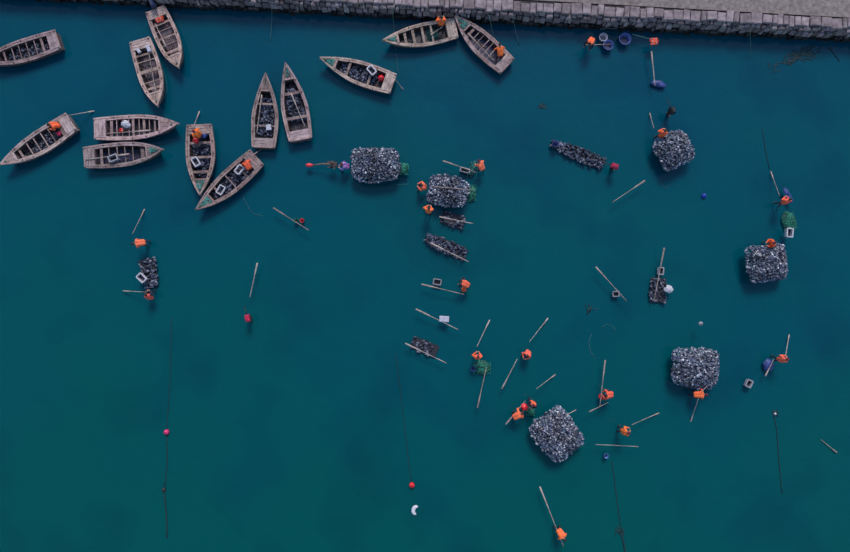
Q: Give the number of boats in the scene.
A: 13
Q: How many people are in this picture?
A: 25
